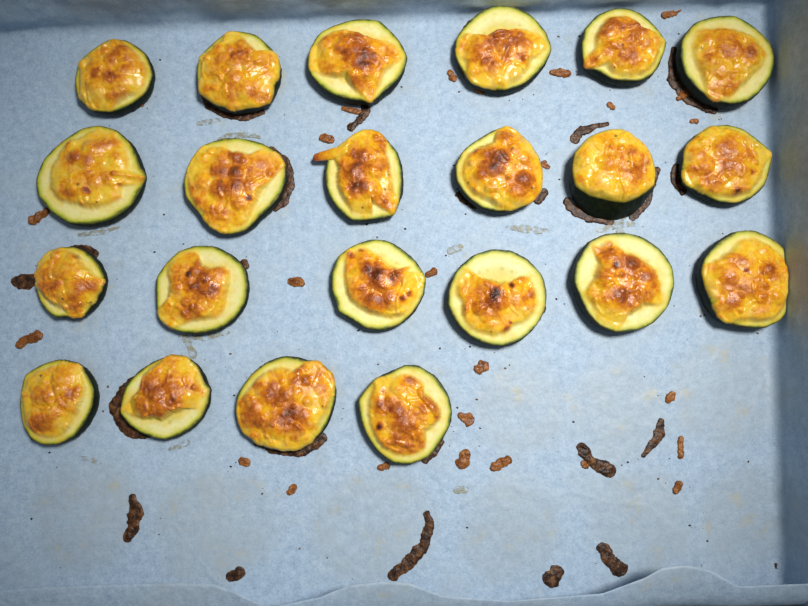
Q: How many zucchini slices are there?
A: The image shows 22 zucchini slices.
